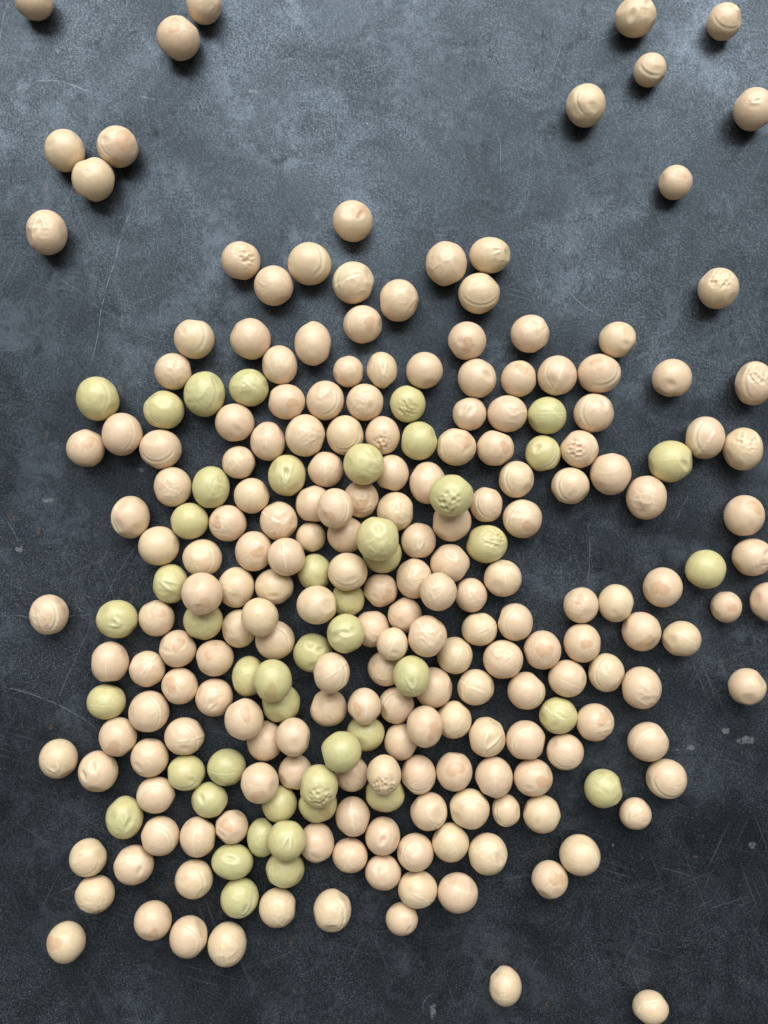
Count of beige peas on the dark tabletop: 200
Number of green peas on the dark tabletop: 47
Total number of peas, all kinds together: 247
